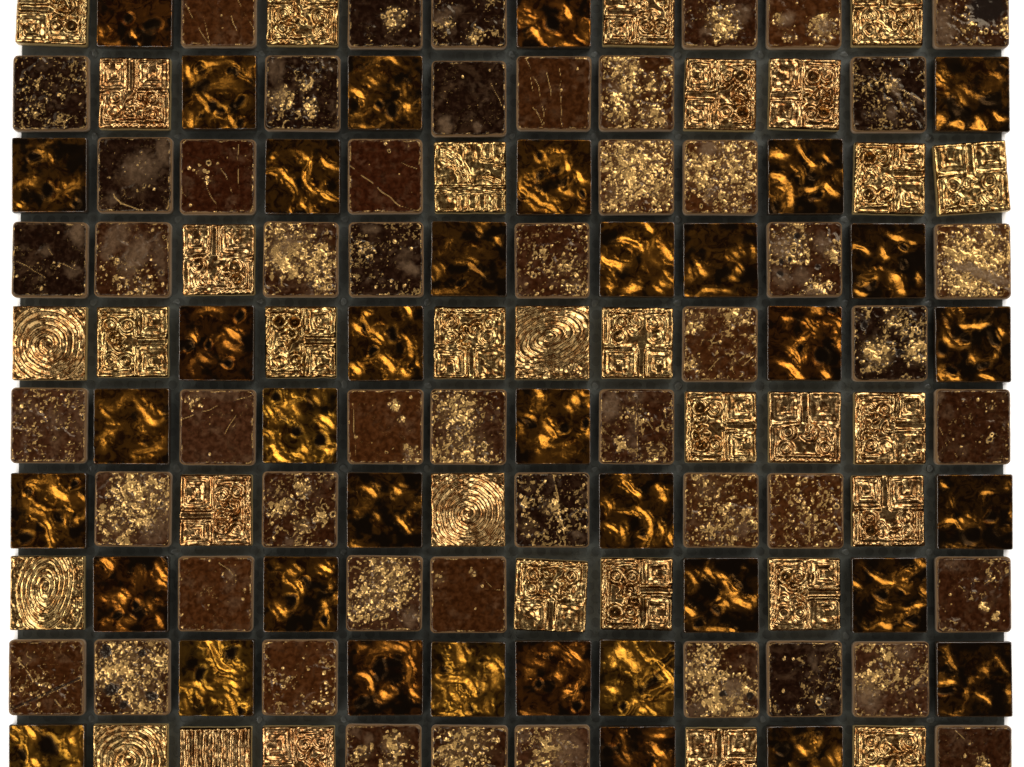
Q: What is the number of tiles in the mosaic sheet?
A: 120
